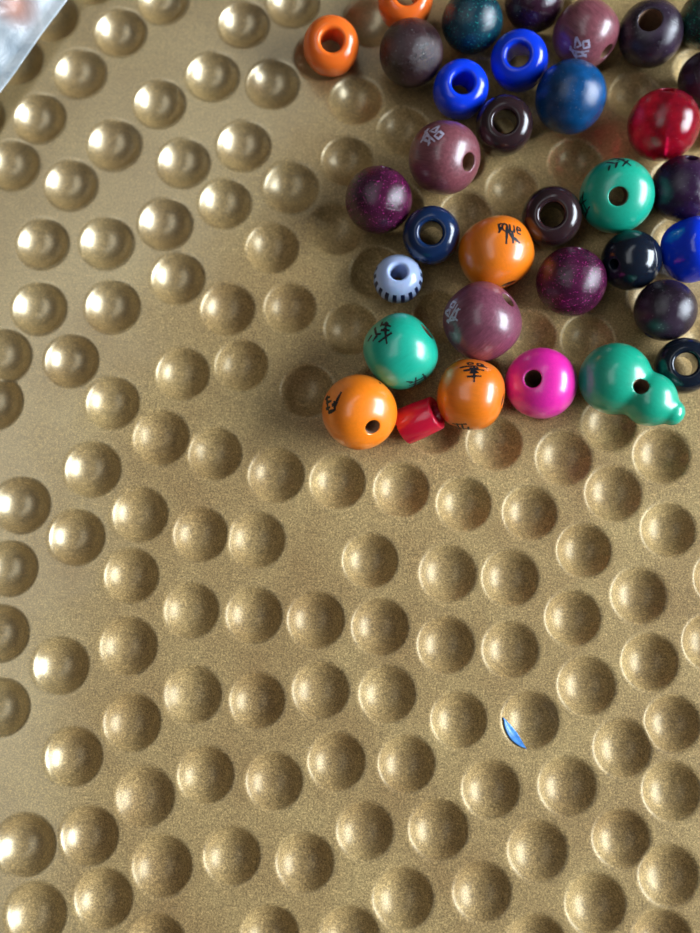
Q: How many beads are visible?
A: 34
